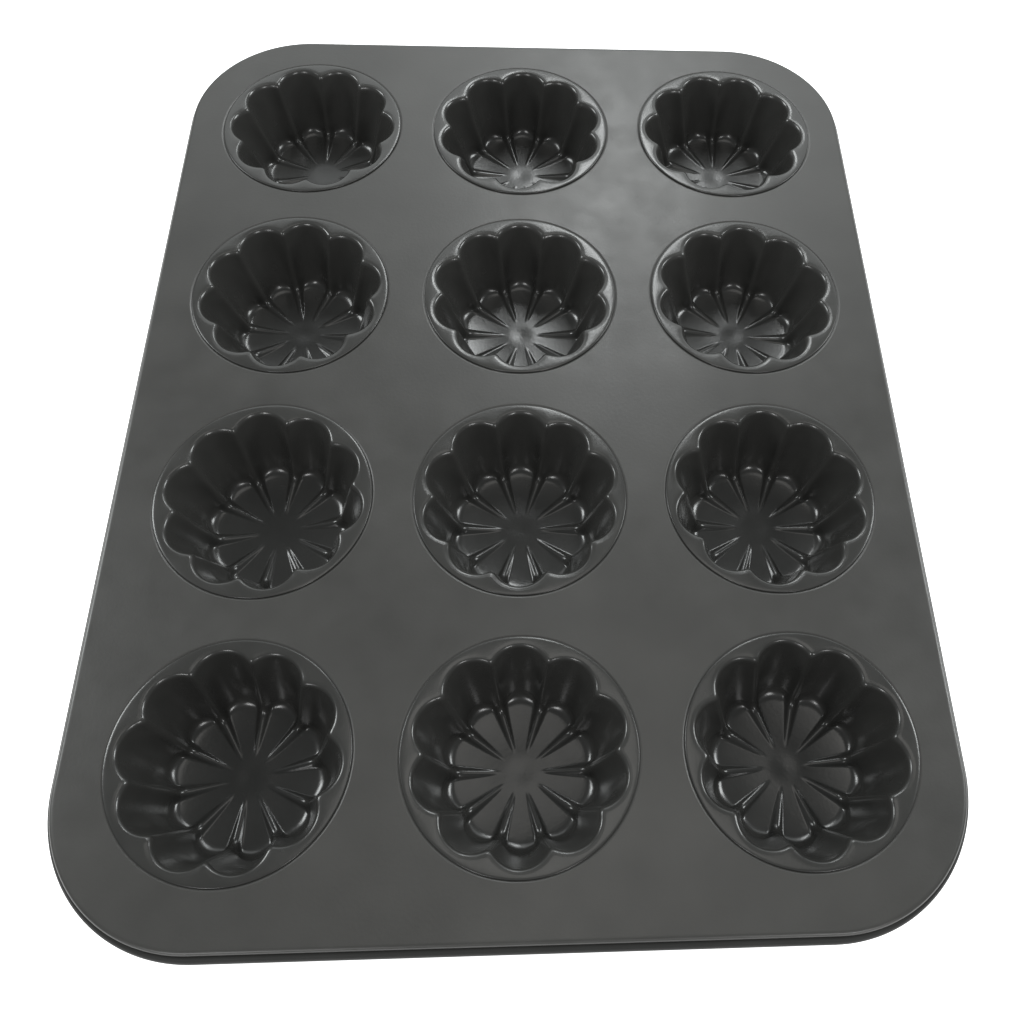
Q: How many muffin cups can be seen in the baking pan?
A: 12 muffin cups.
